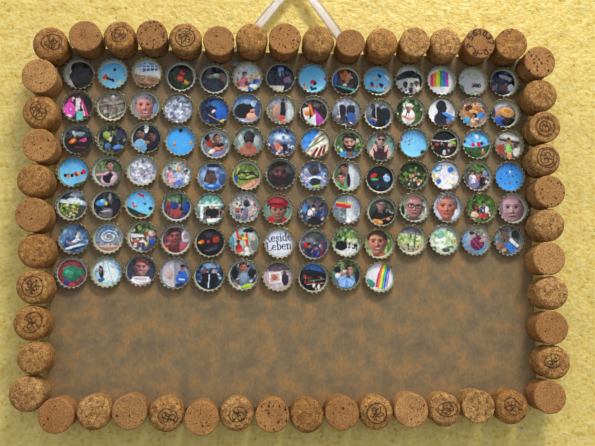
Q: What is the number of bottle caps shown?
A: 94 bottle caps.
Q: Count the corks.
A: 50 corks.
